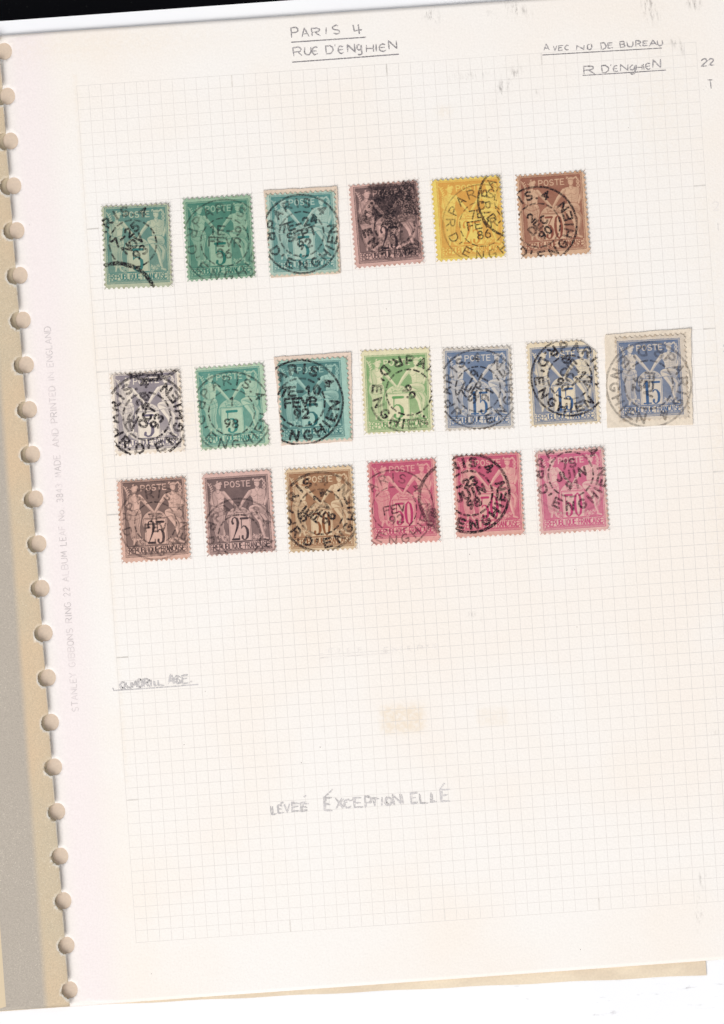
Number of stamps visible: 19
